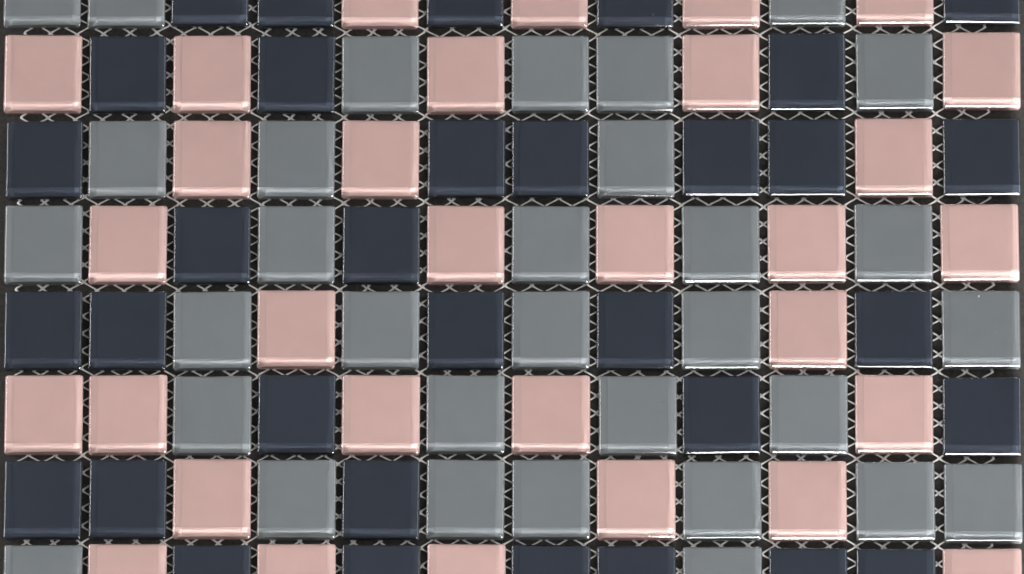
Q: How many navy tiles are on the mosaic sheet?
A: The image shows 33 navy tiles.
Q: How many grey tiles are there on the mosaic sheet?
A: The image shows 32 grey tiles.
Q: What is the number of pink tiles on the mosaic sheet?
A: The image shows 31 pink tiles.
